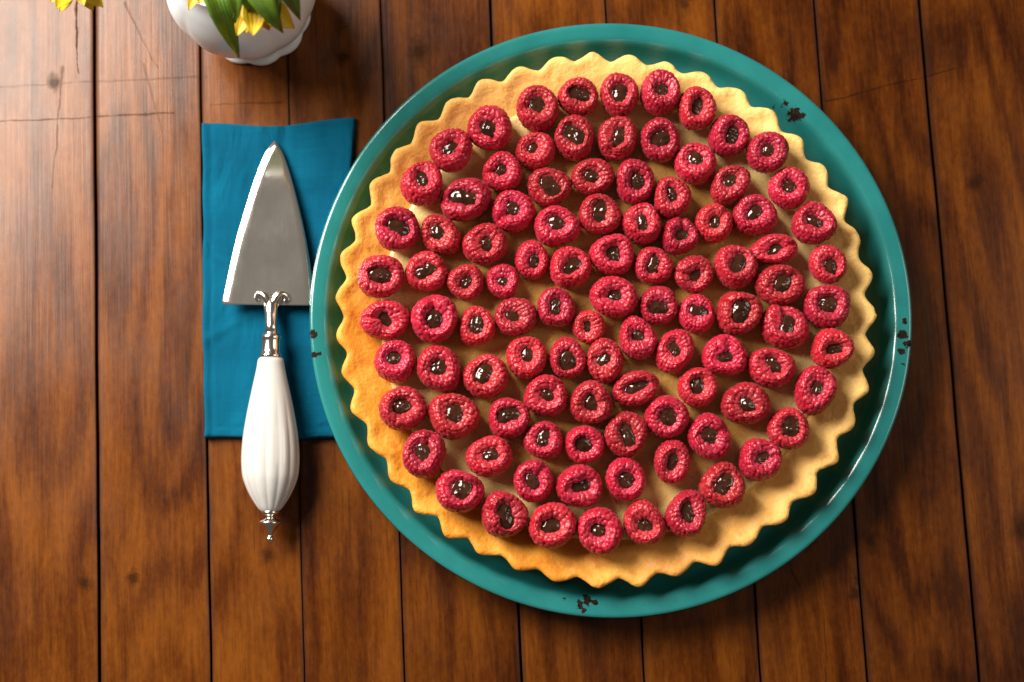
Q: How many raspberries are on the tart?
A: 99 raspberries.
